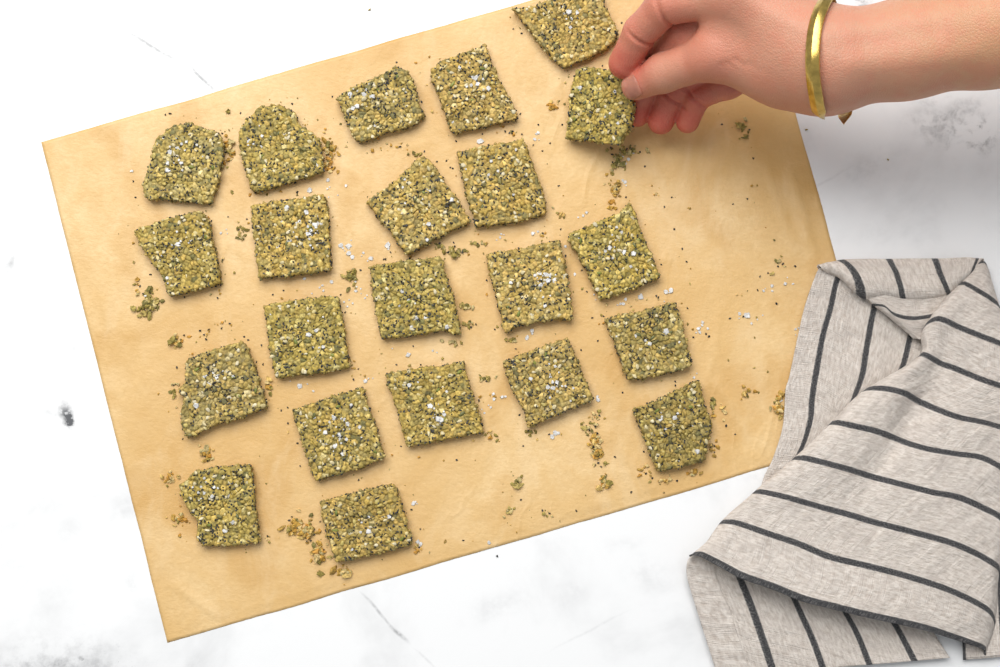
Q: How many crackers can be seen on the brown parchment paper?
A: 22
